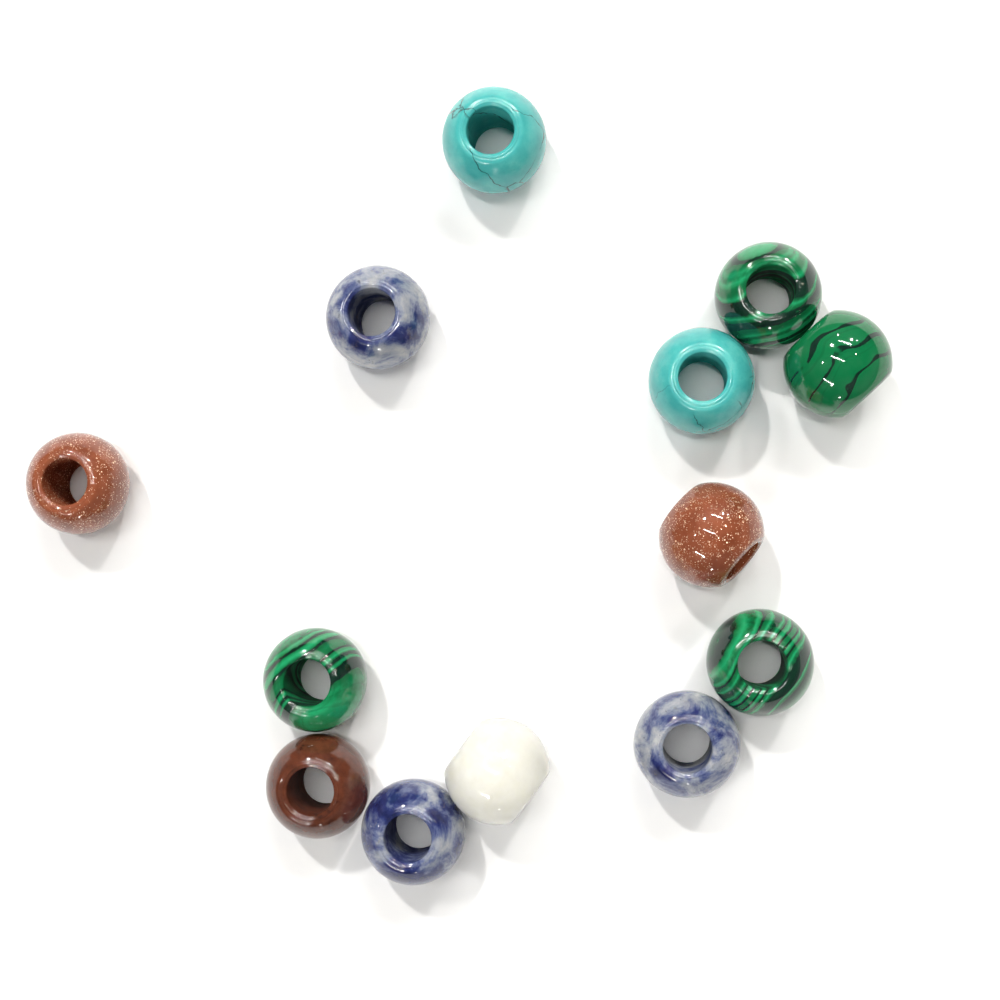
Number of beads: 13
